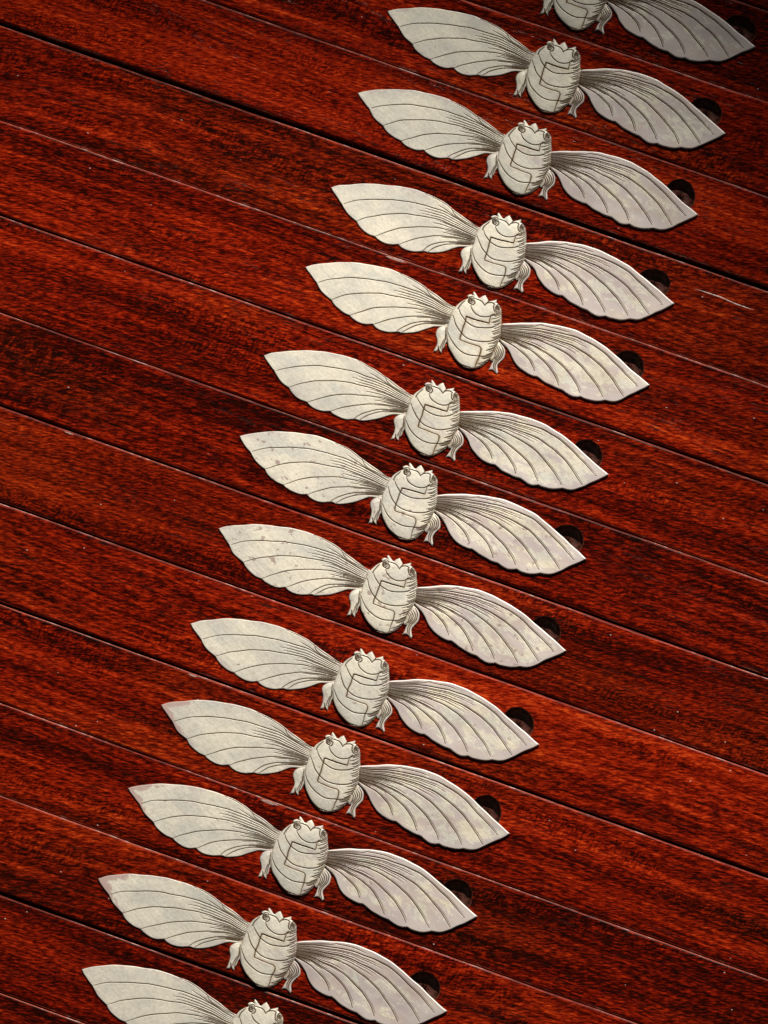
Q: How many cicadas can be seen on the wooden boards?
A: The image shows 13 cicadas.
